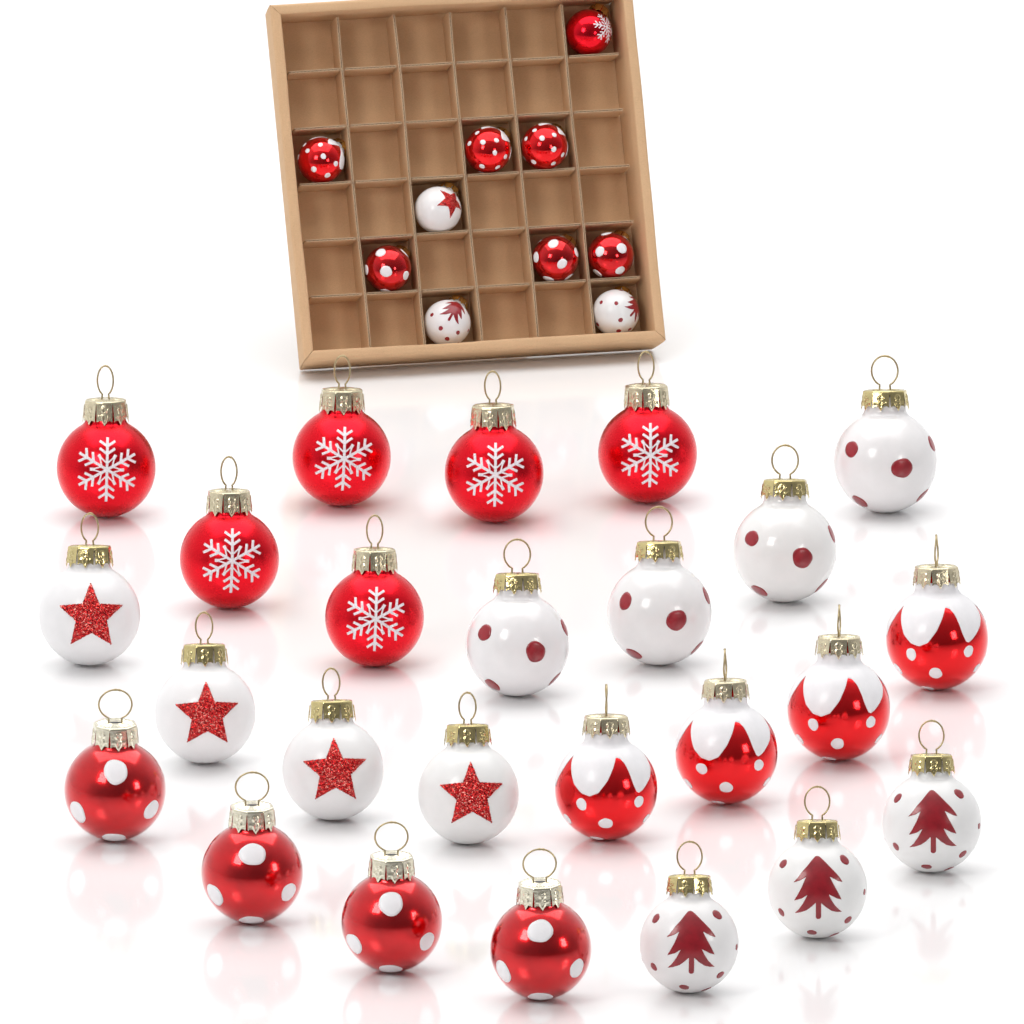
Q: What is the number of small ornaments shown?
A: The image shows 10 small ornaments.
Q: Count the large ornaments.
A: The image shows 25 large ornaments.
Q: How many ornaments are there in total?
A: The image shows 35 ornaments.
